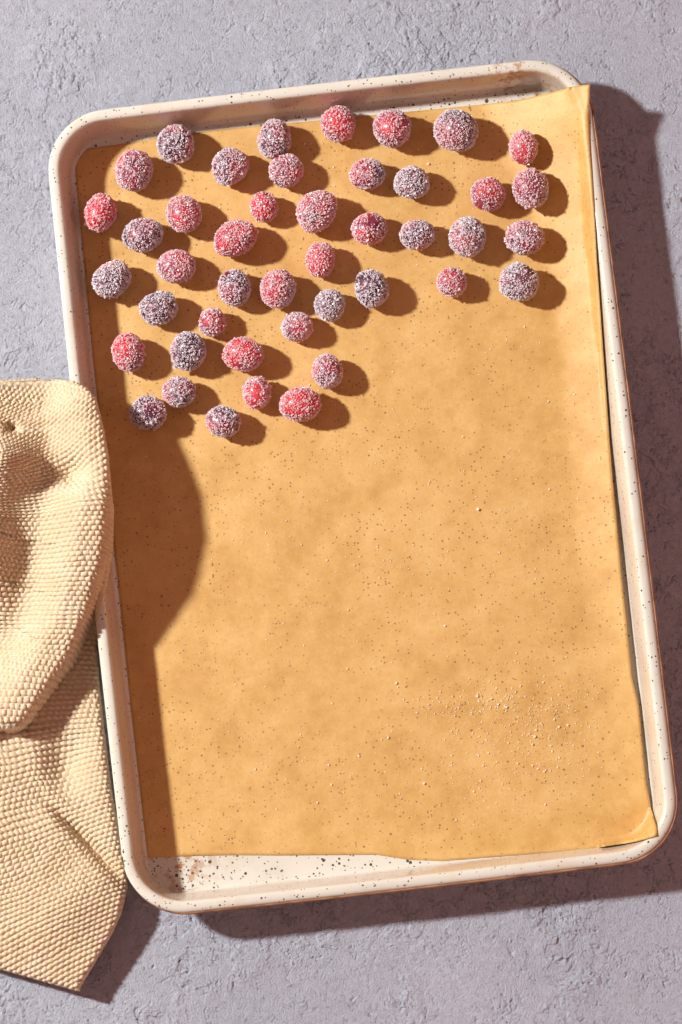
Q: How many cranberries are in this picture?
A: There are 44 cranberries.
